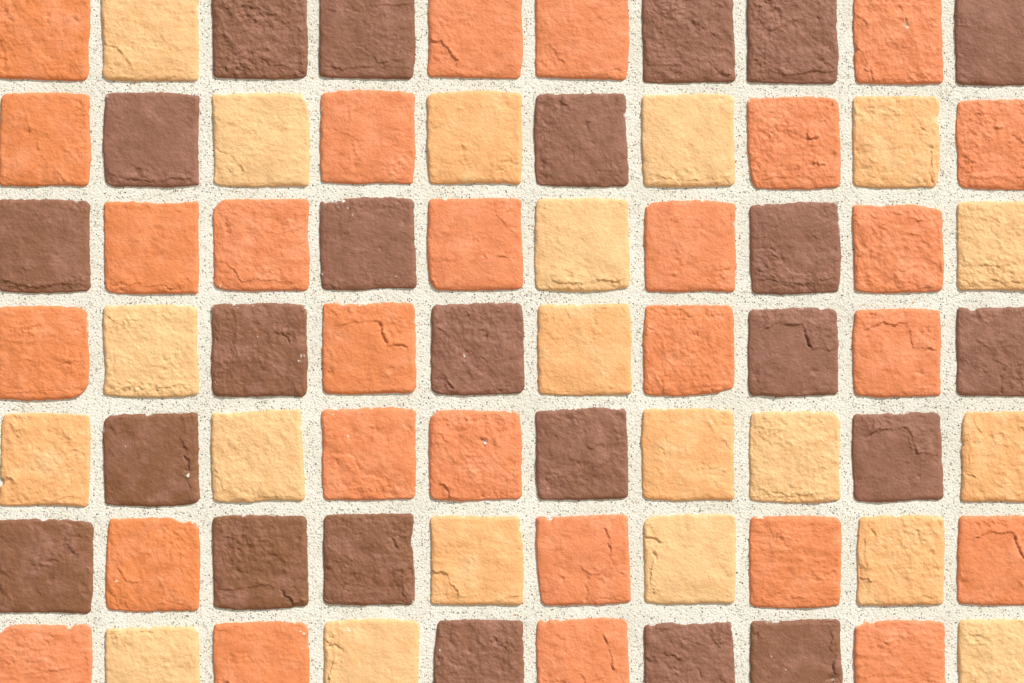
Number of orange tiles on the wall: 27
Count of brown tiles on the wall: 23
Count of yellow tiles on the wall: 20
